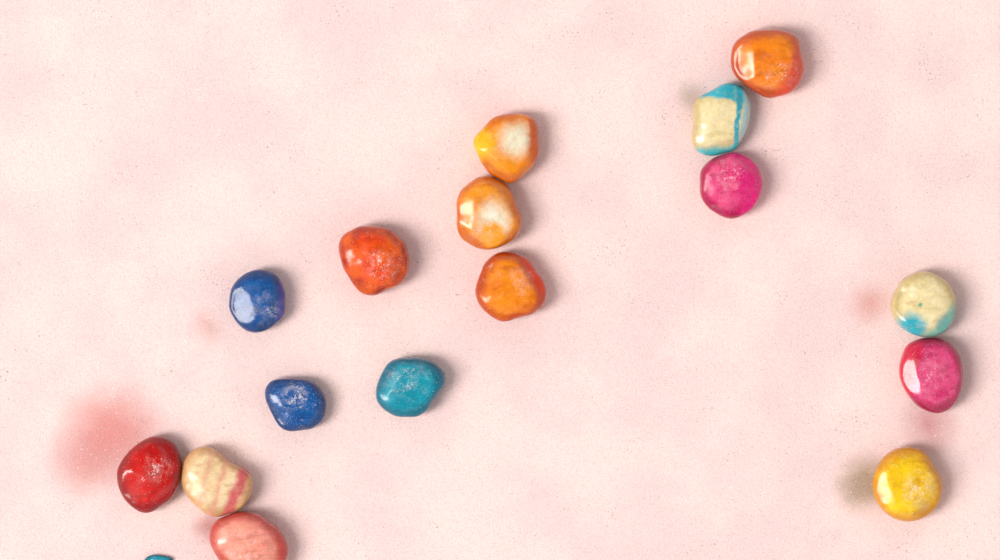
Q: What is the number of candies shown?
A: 17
